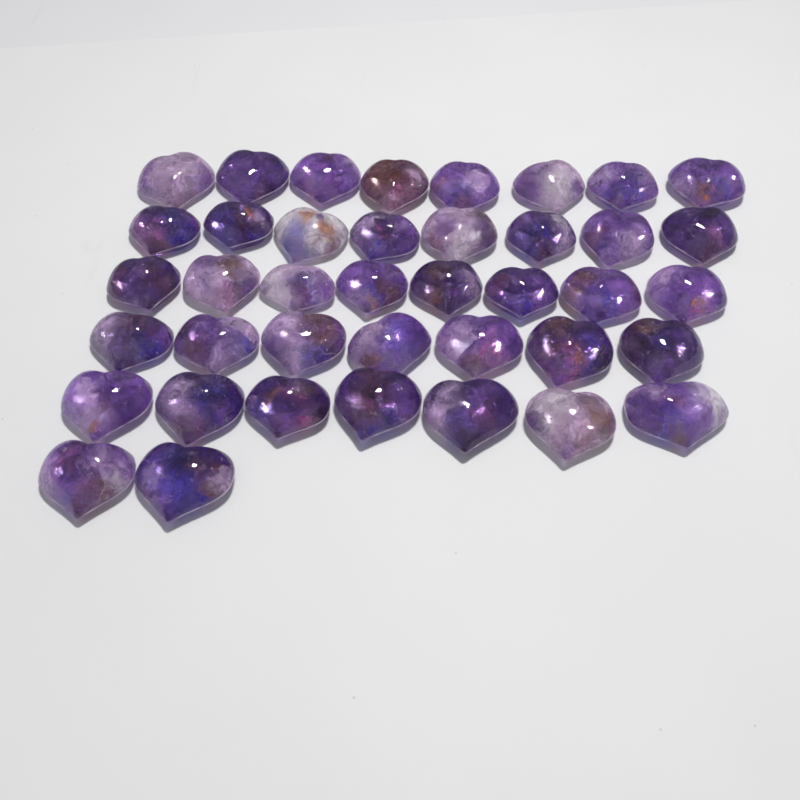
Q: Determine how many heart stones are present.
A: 40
